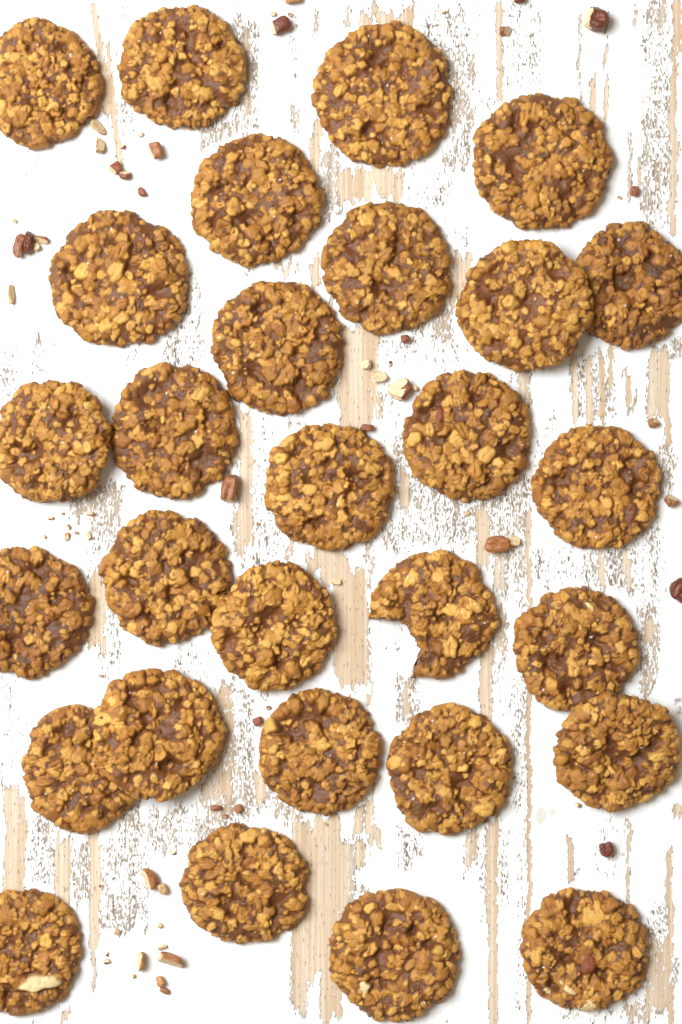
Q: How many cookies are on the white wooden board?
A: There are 29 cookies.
